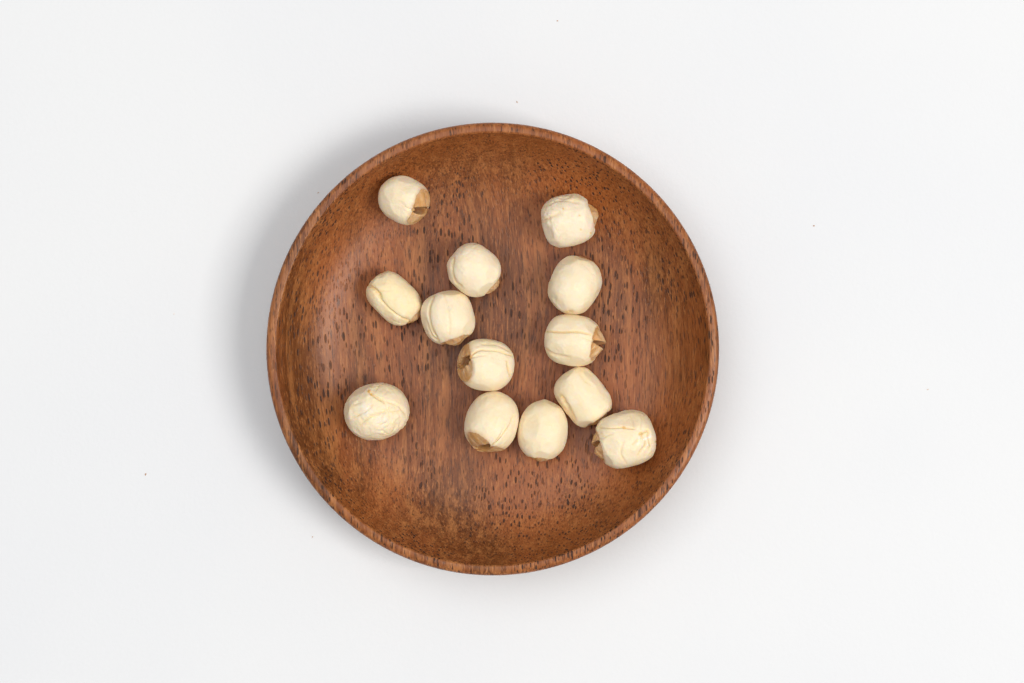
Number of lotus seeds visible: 13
